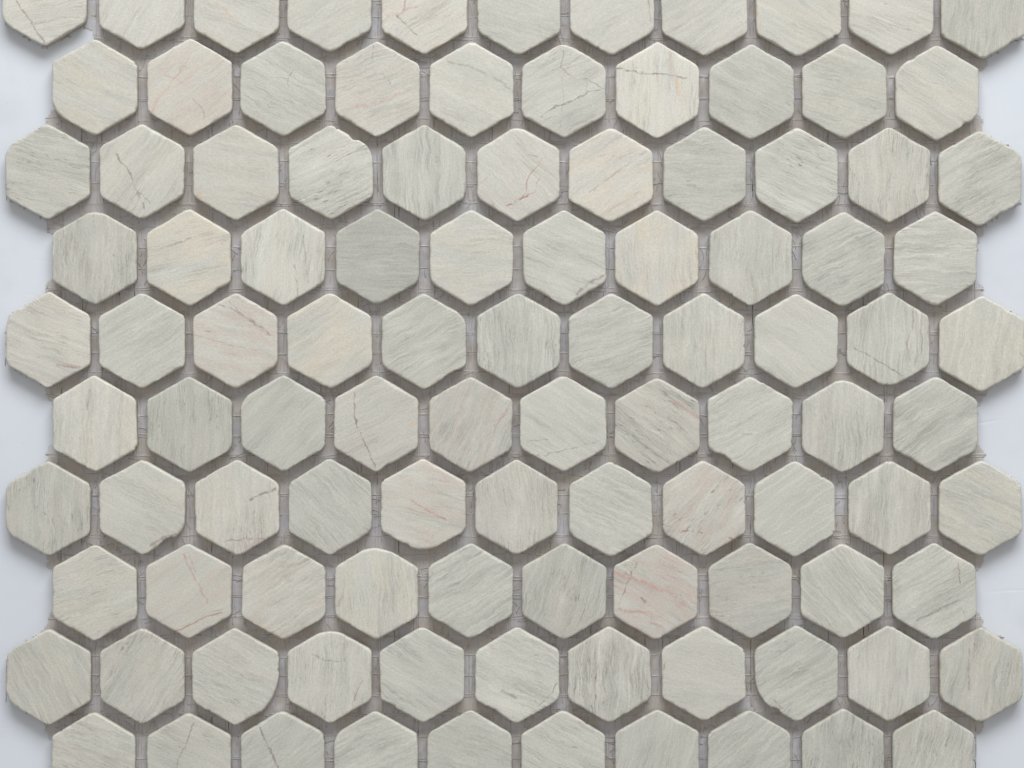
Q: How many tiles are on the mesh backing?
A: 105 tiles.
